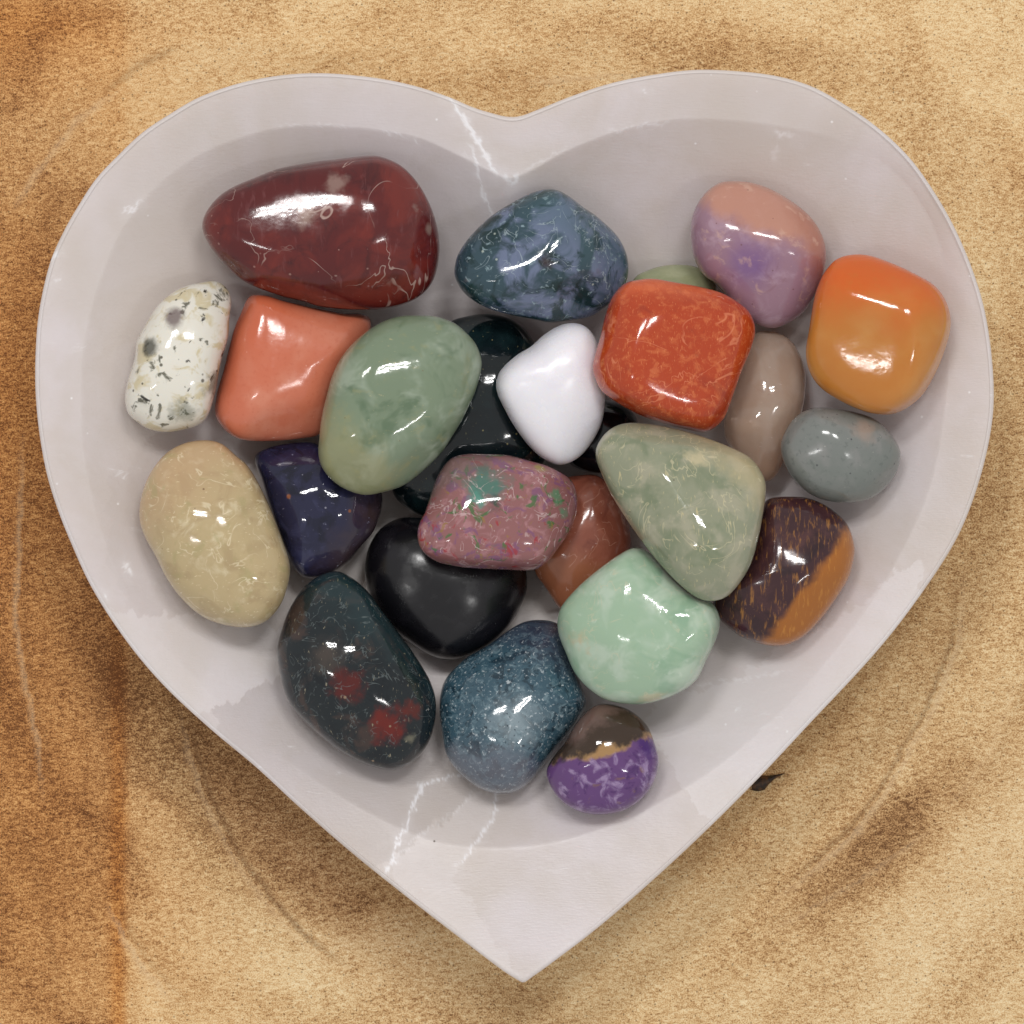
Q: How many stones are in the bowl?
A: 25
